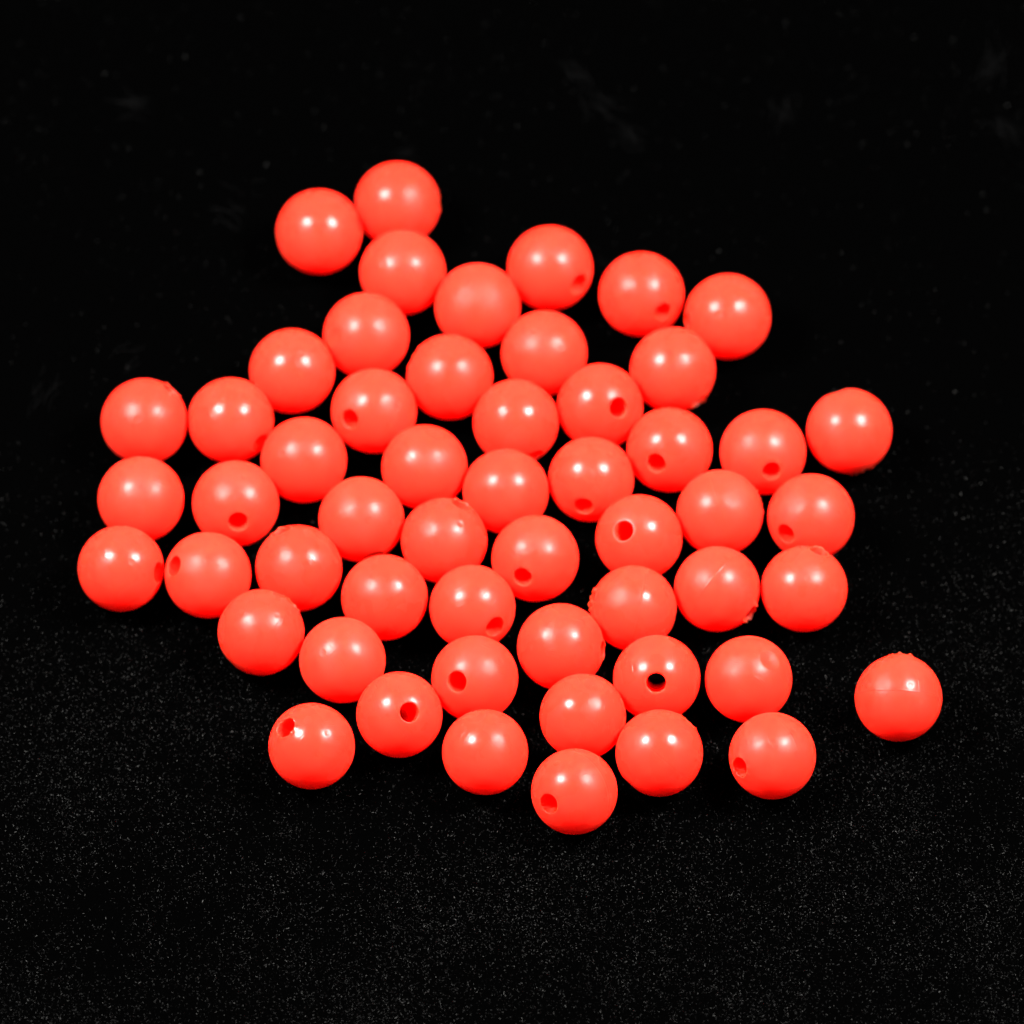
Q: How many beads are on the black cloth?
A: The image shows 54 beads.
